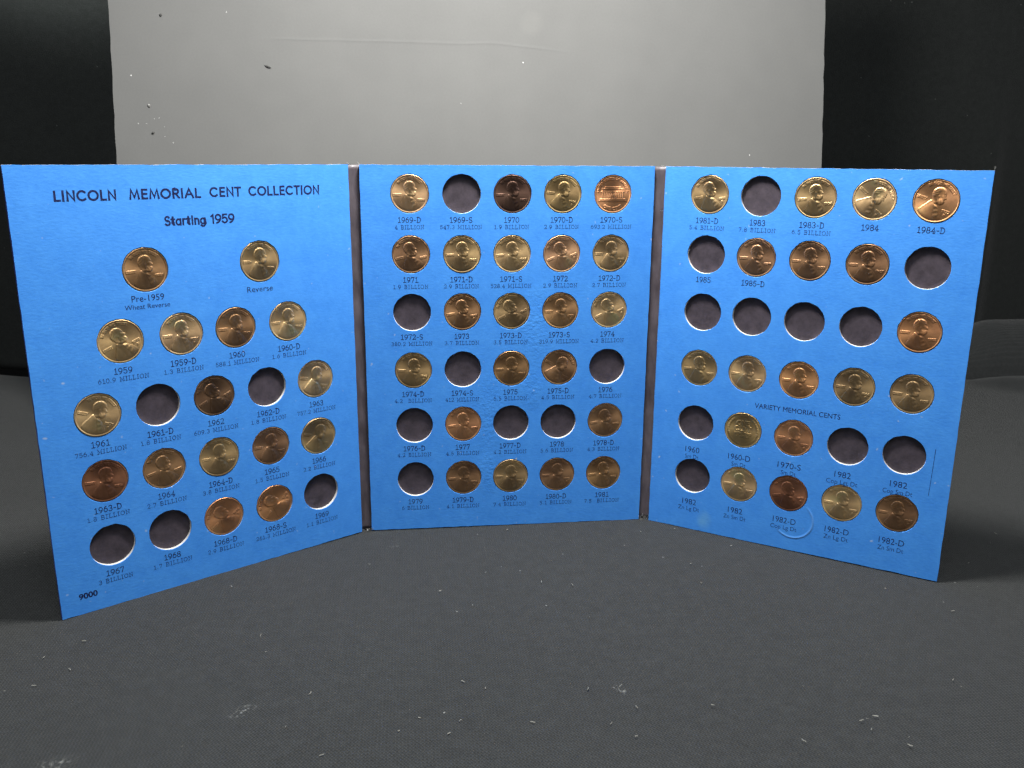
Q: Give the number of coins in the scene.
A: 57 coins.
